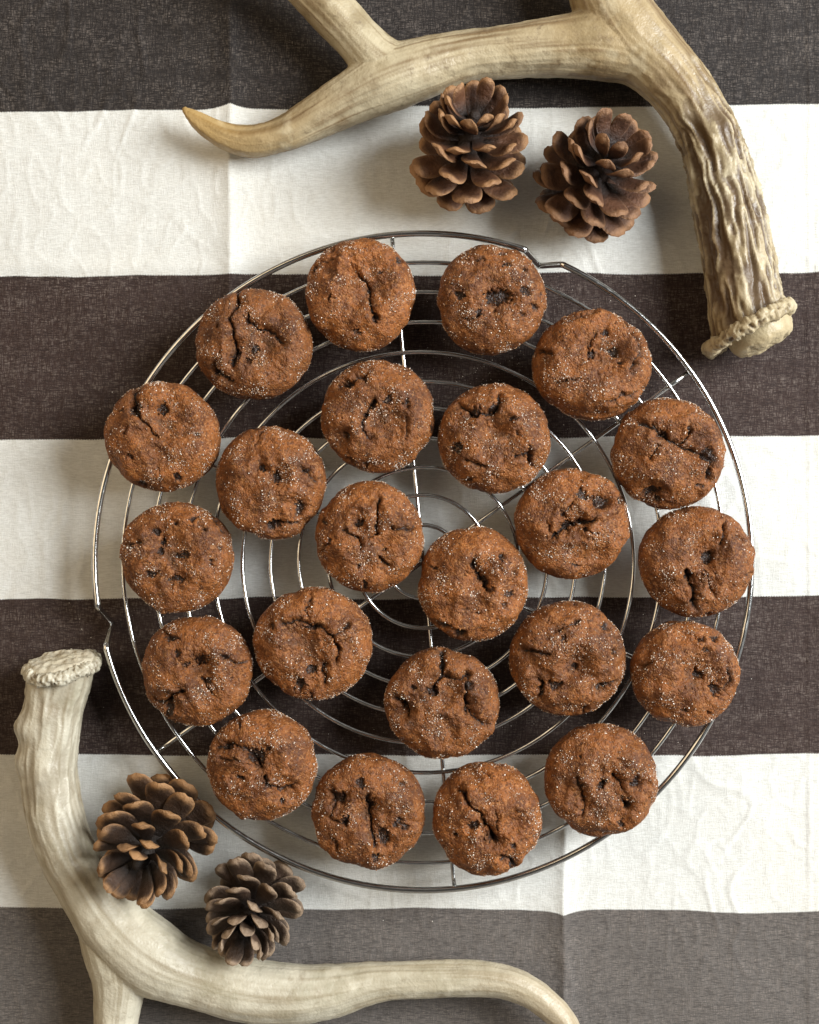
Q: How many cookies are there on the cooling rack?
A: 23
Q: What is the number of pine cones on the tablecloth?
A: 4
